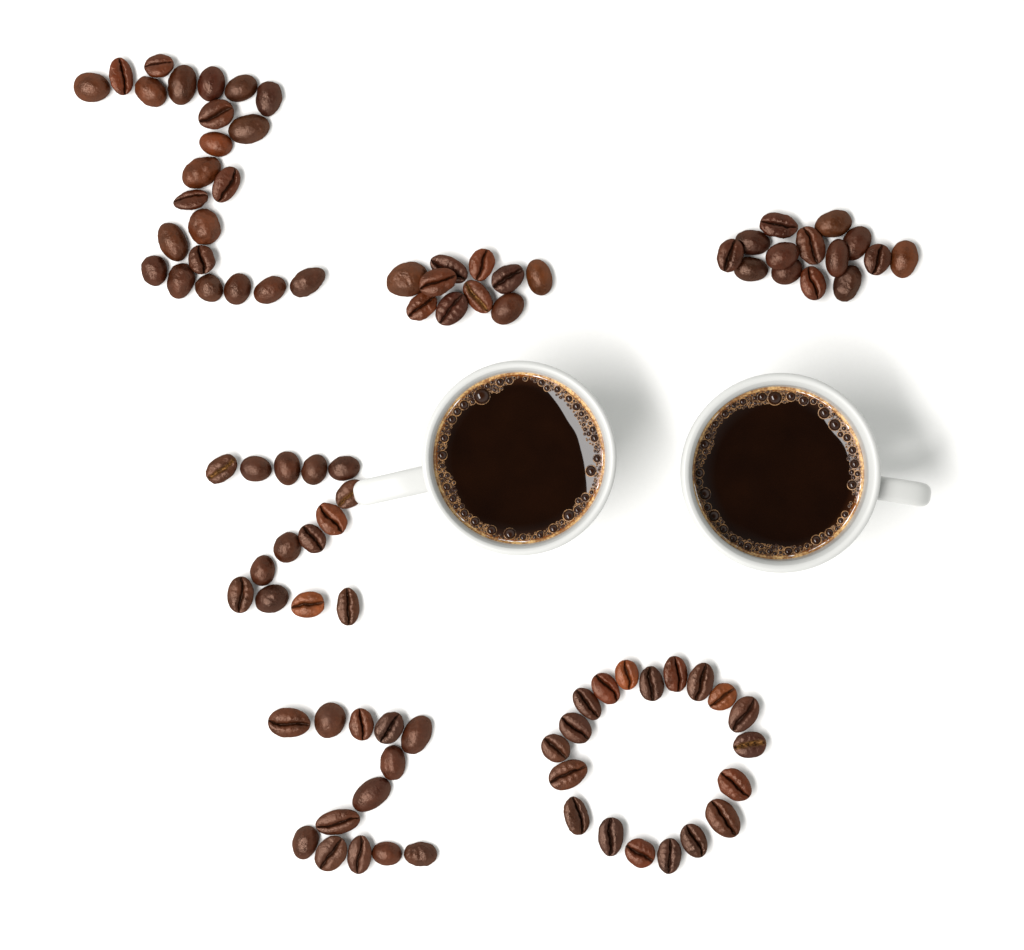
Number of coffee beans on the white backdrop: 93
